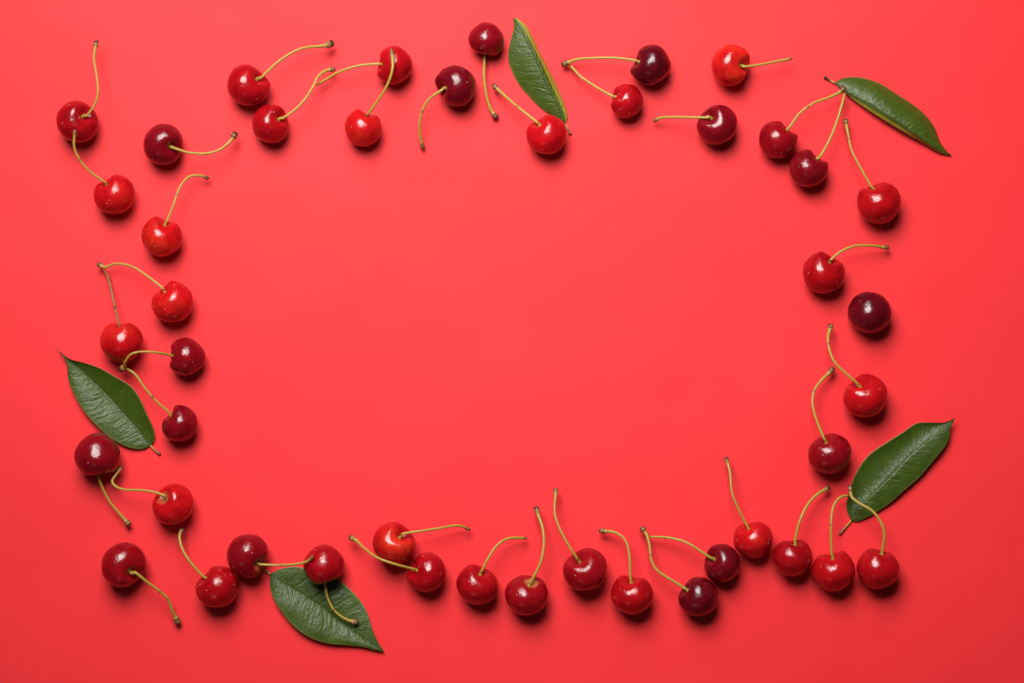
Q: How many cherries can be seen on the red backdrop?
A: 44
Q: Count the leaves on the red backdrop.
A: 5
